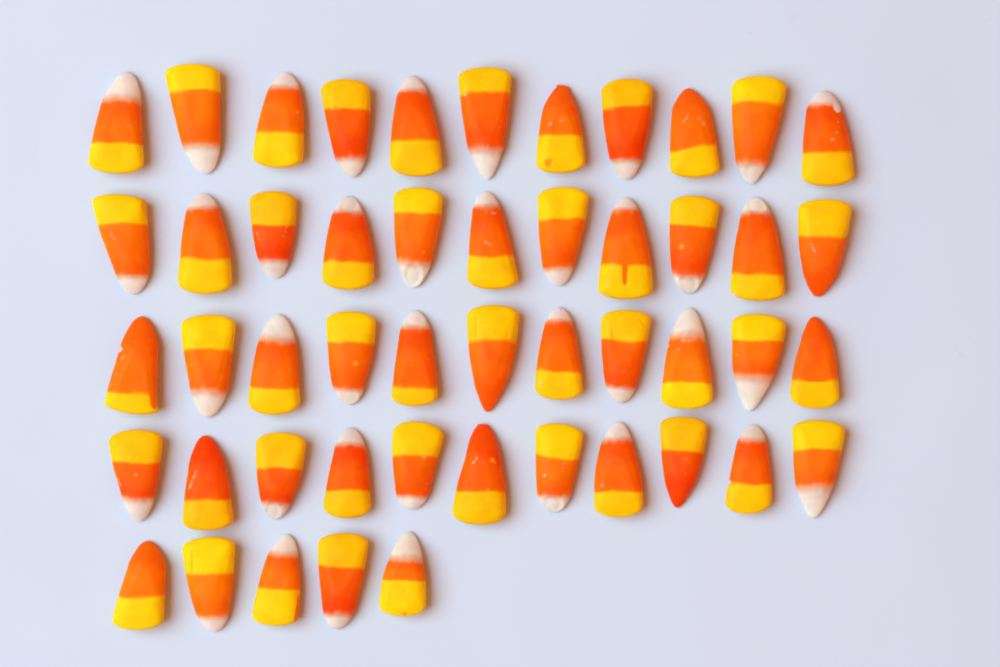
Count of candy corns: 49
